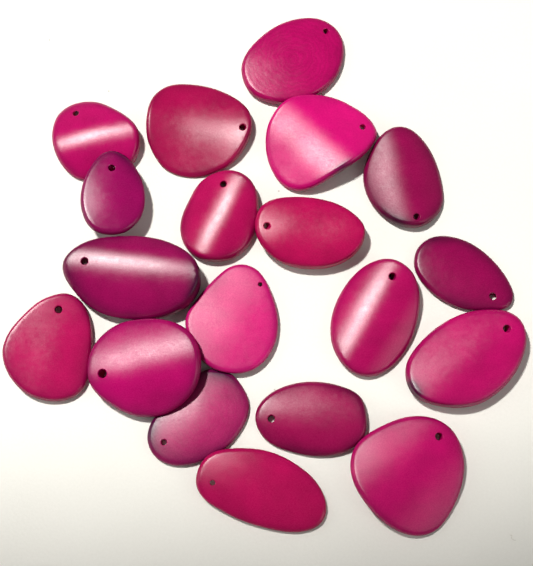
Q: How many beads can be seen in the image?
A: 19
